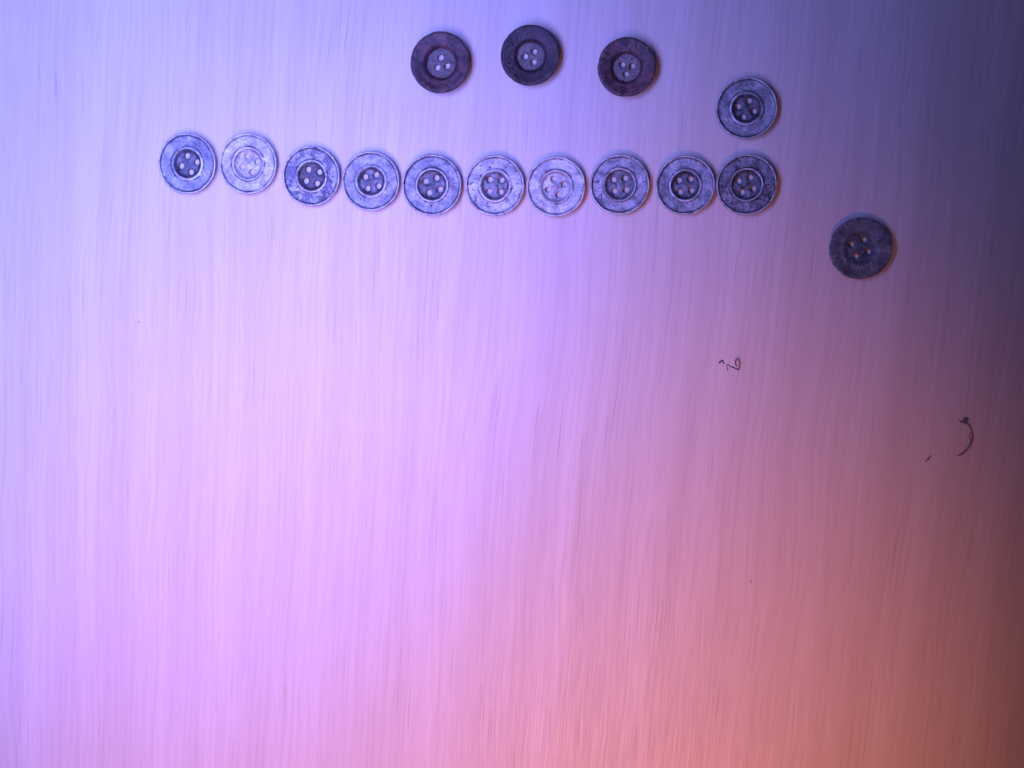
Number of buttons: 15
